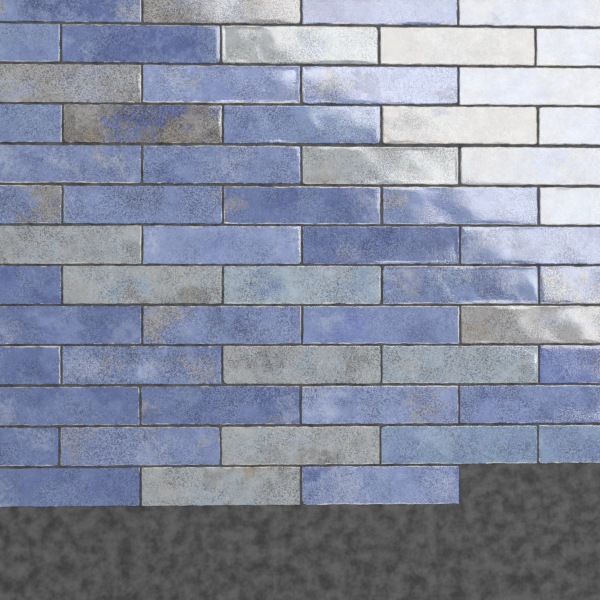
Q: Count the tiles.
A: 57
